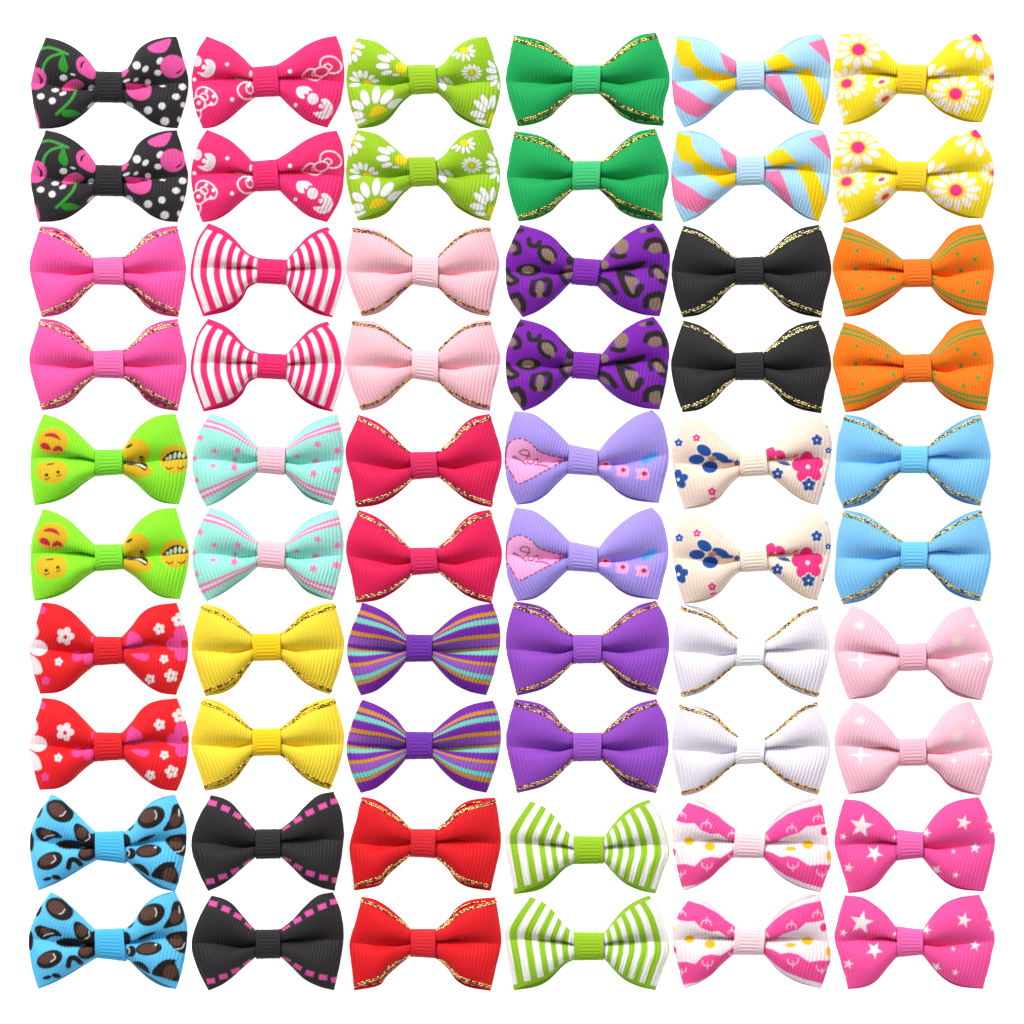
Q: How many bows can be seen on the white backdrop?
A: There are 60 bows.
